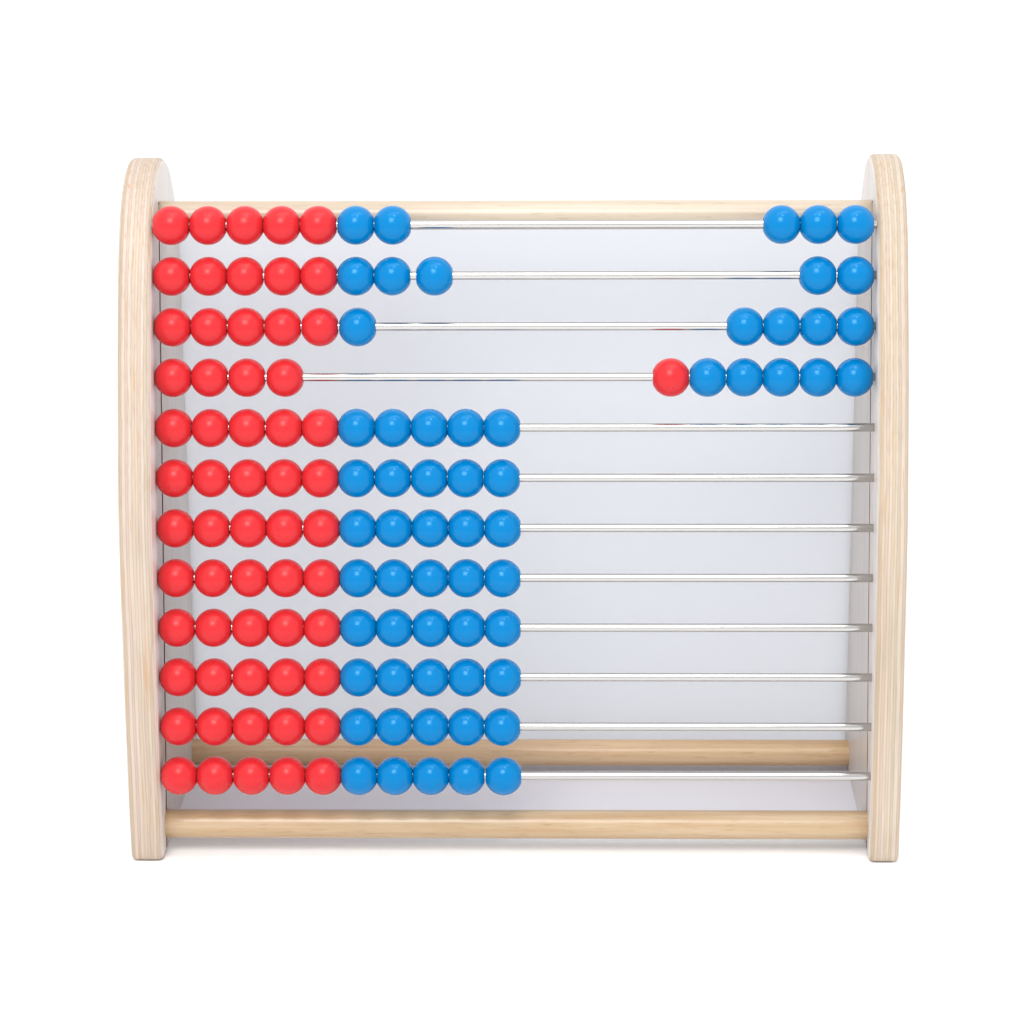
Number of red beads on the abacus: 60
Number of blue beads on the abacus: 60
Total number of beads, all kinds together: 120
